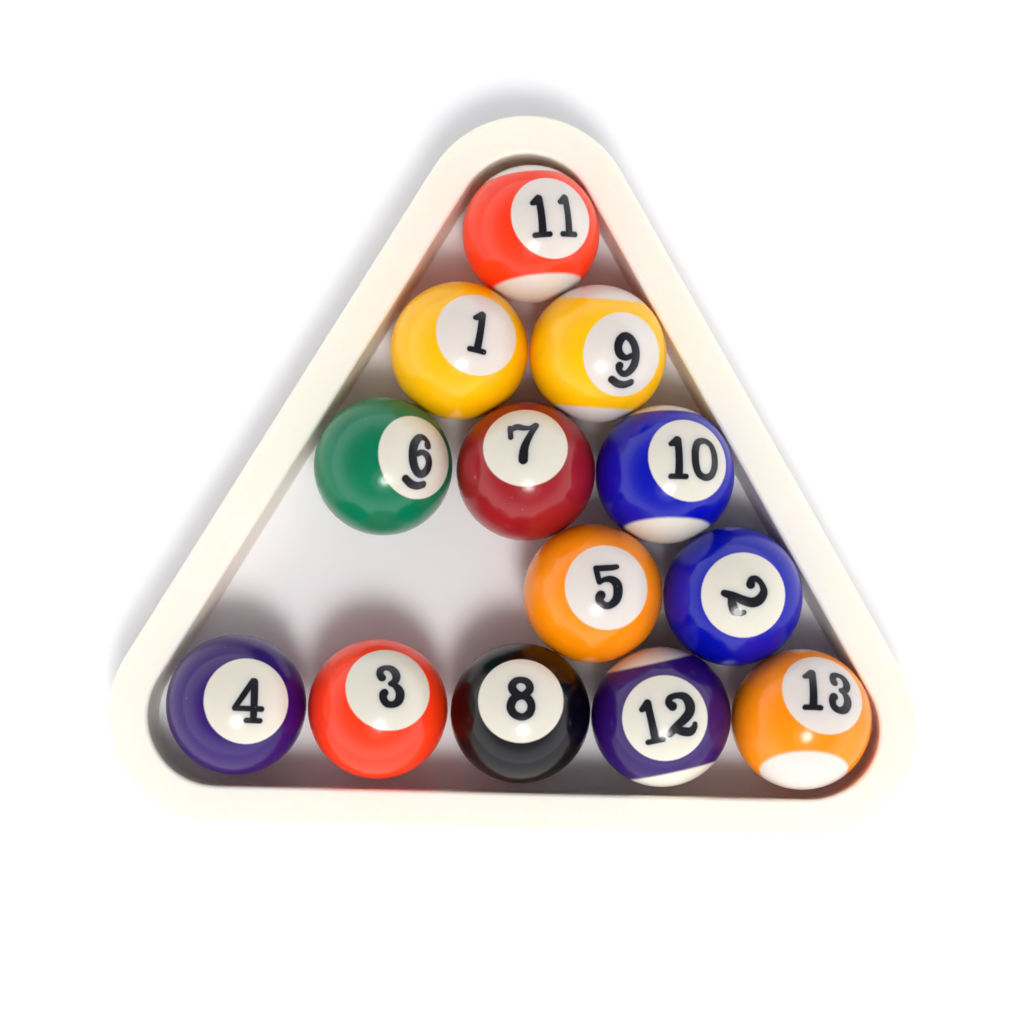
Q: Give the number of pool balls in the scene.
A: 13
